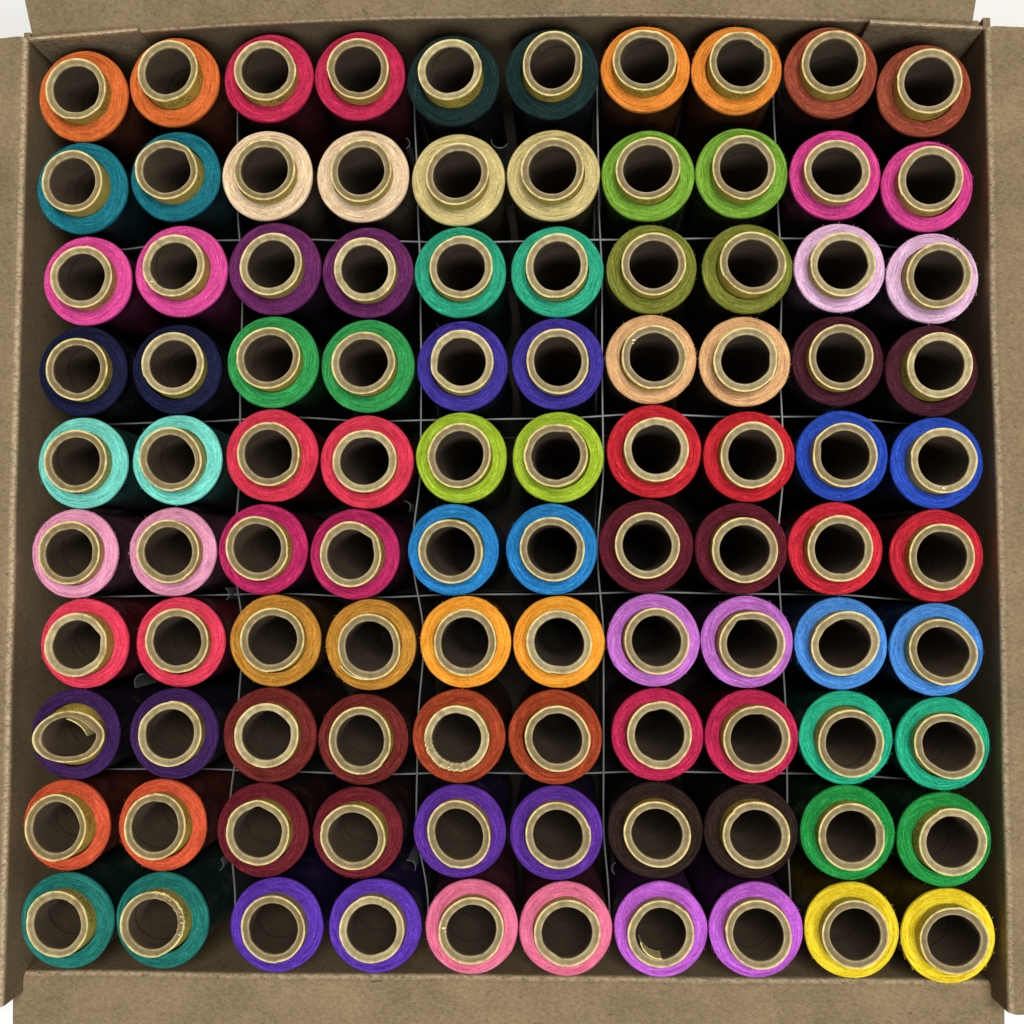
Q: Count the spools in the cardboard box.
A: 100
